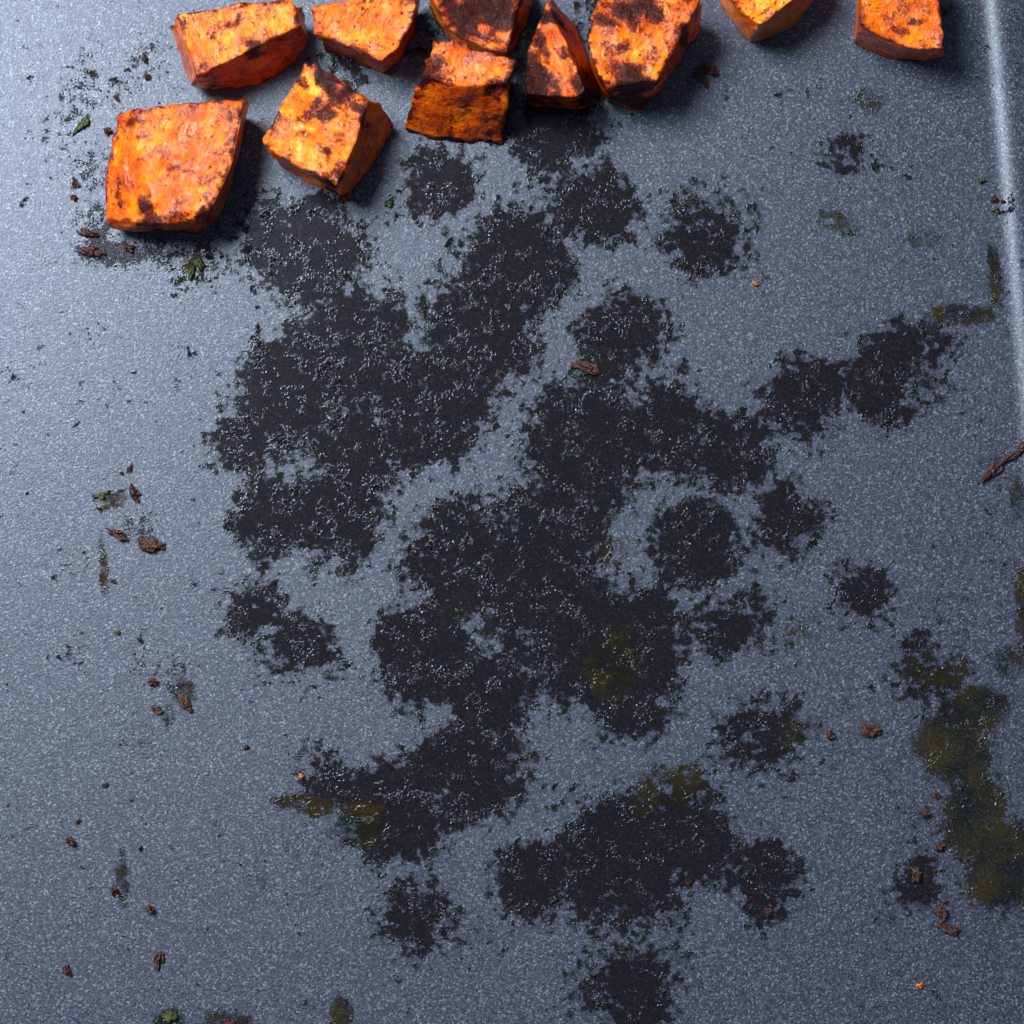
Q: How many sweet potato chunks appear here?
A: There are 10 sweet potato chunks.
